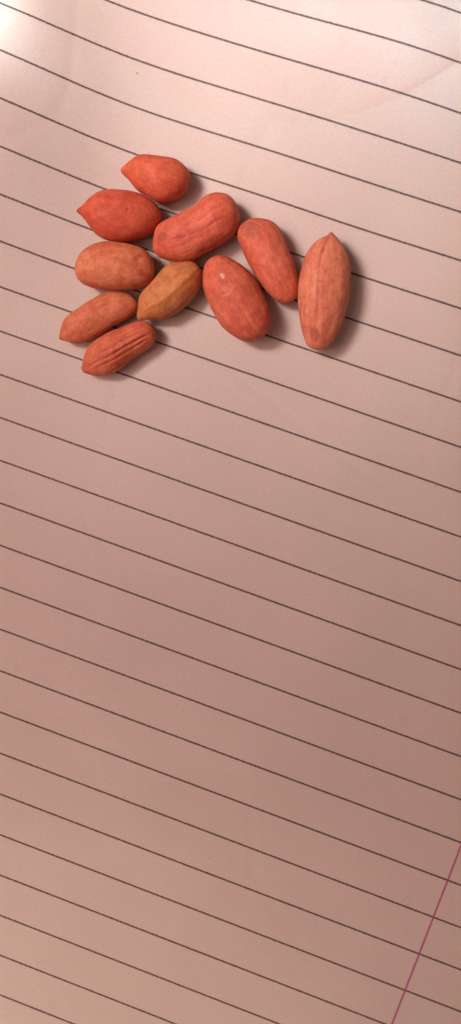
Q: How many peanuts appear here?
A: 10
